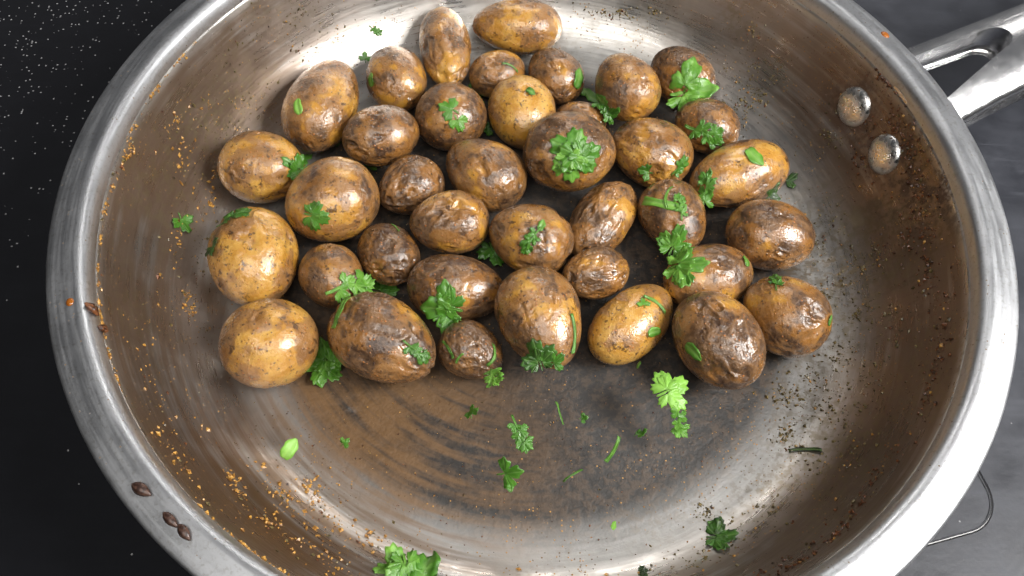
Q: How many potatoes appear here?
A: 38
